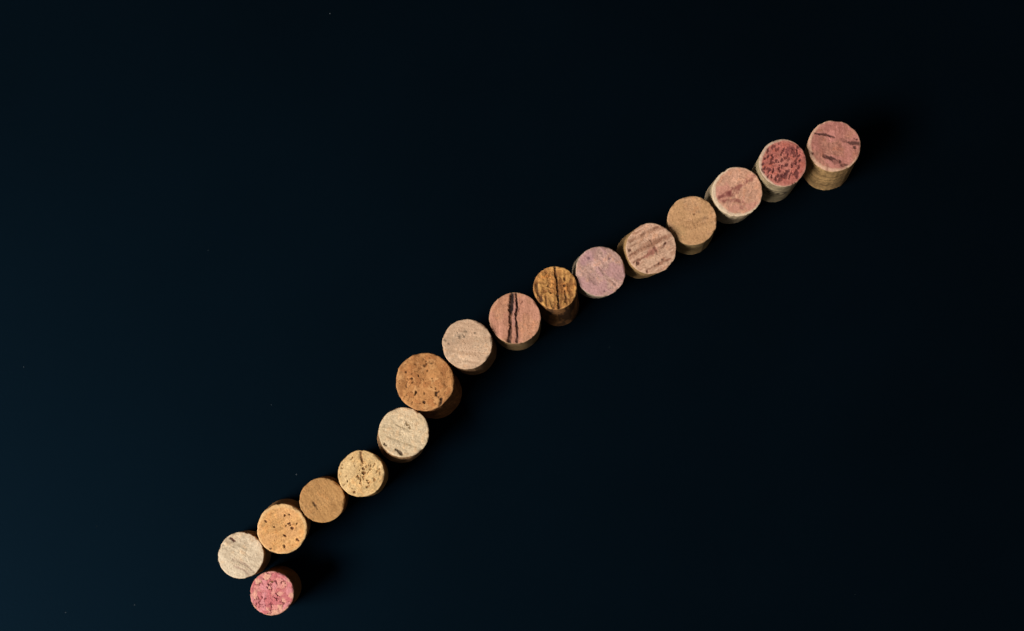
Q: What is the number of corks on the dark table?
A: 16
